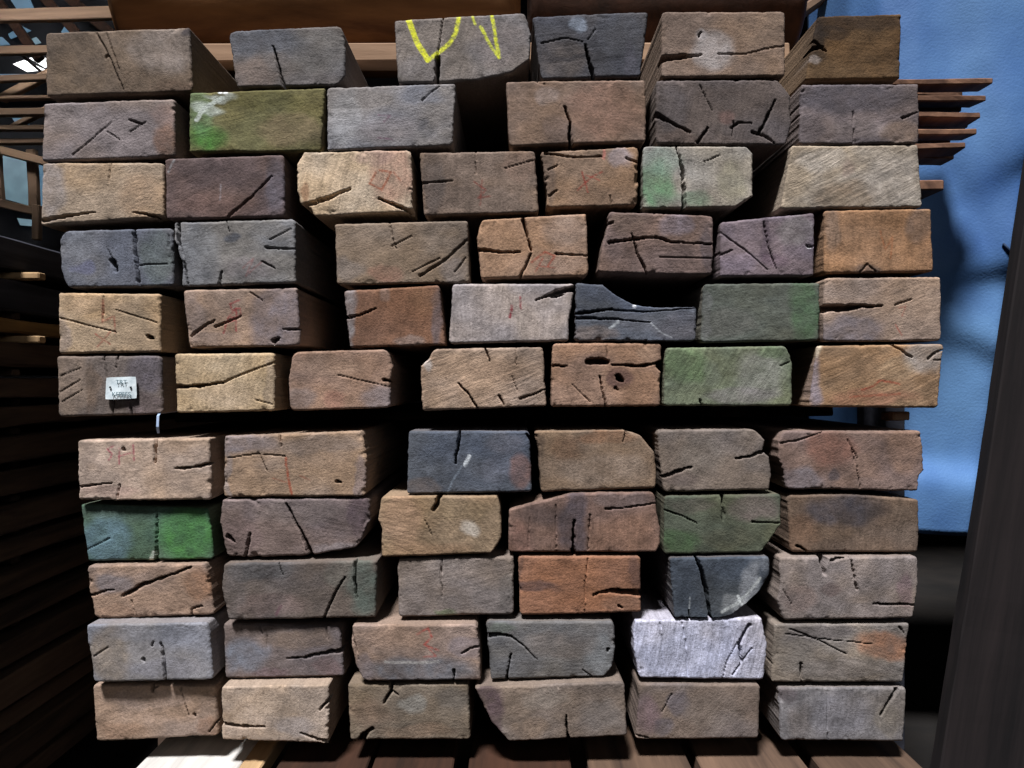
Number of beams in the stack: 70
